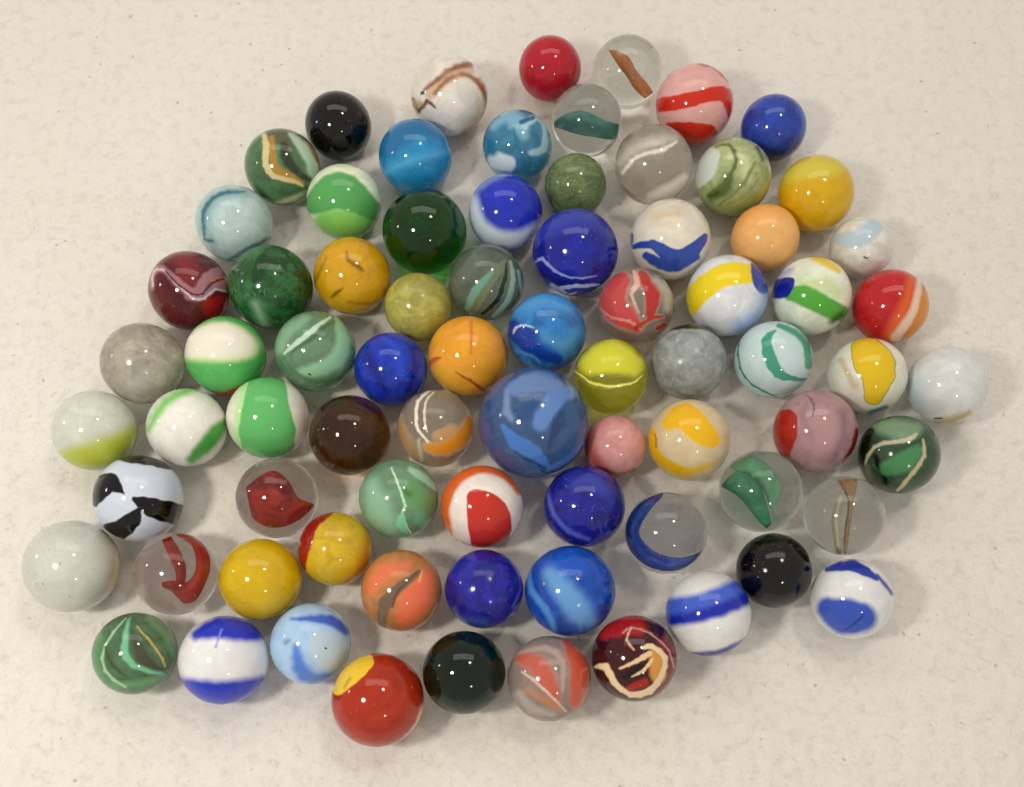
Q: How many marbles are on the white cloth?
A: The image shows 77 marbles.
